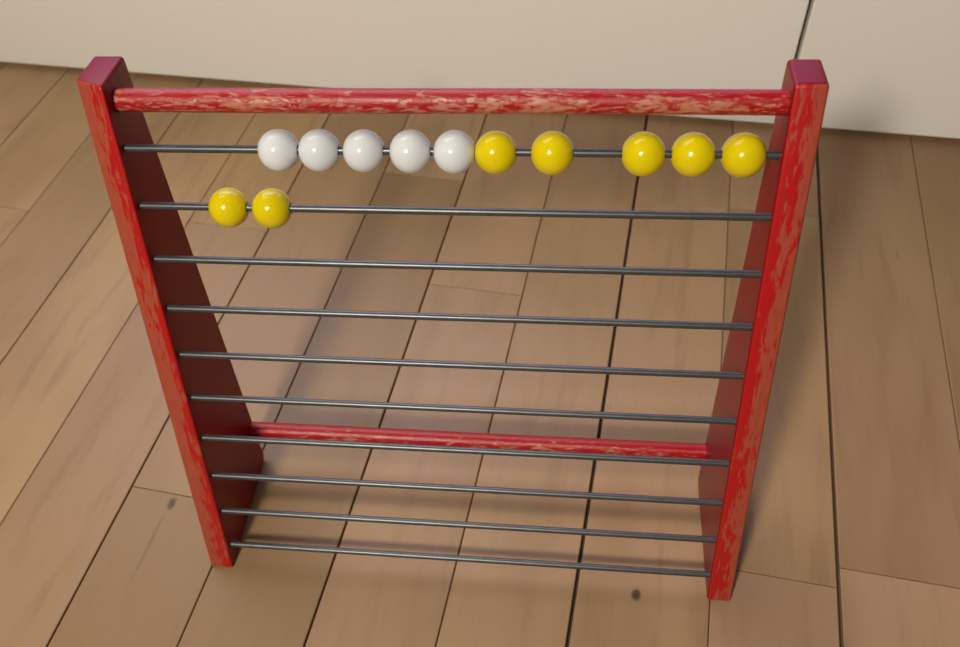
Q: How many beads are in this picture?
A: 12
